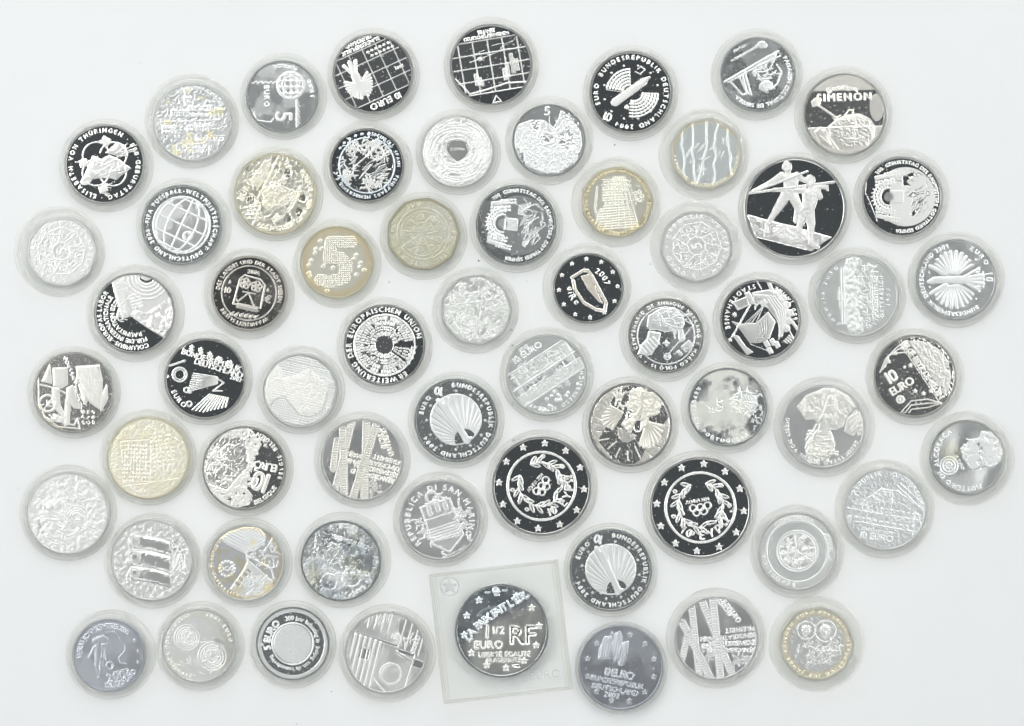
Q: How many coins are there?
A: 62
